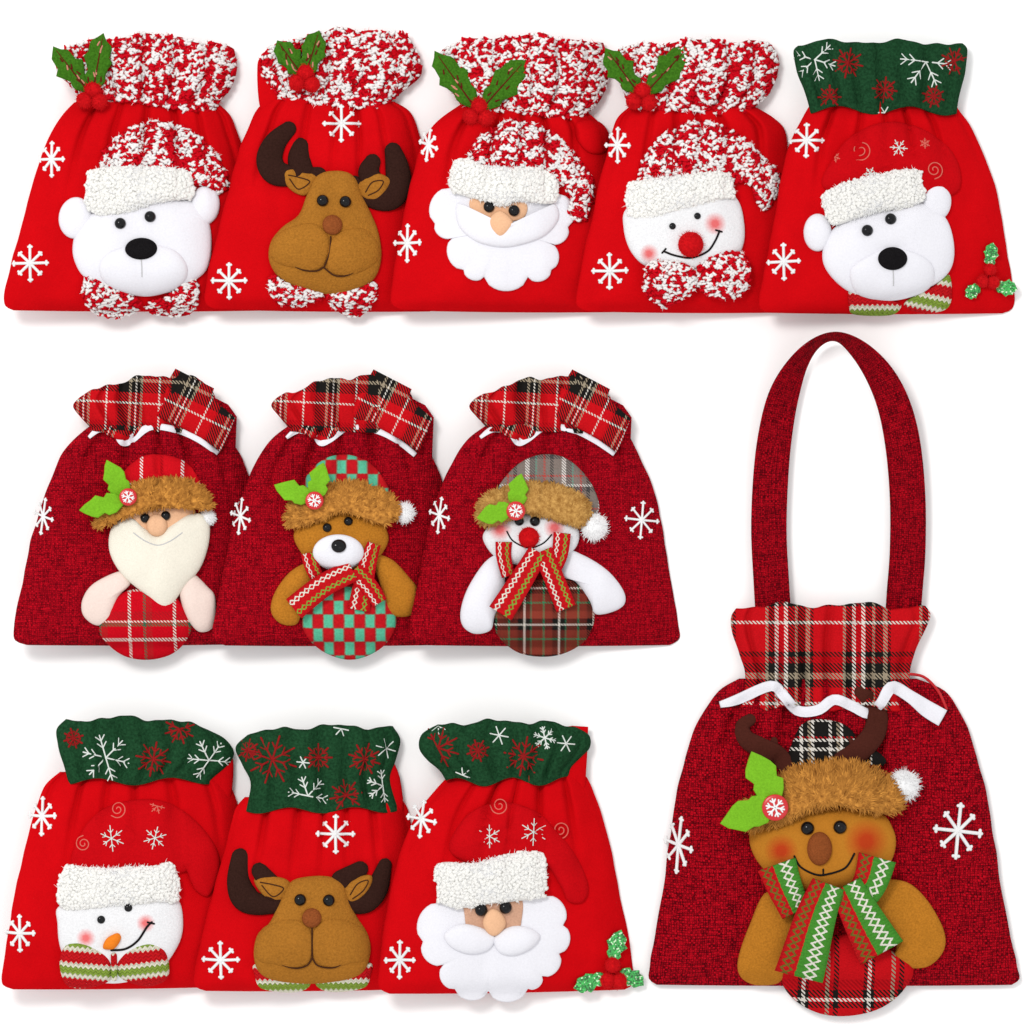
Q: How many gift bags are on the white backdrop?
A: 12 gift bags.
